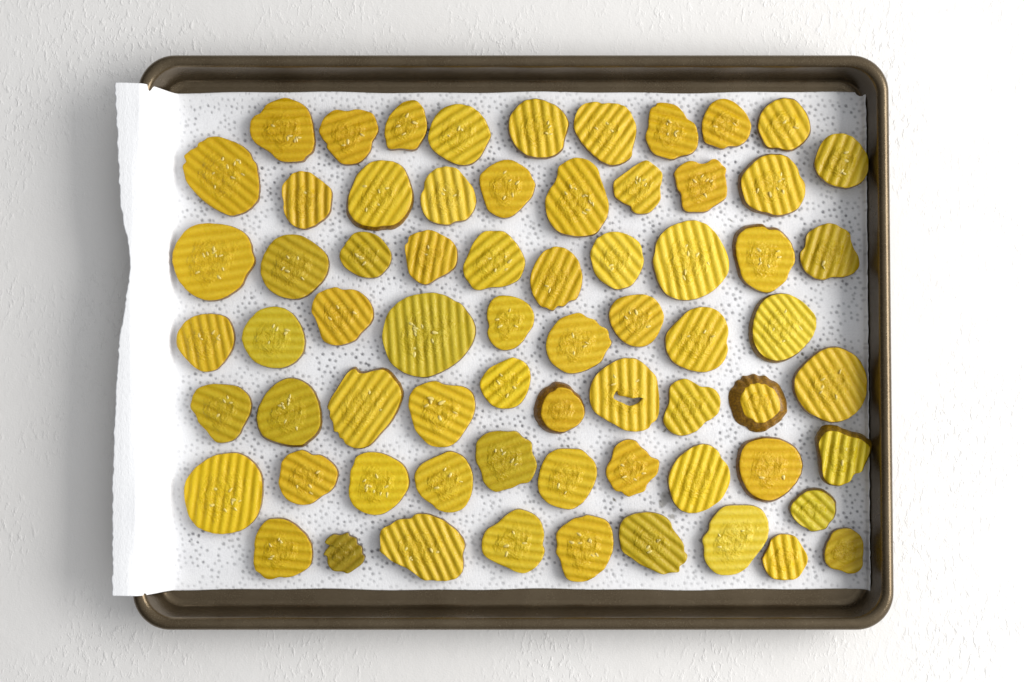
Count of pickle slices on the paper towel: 68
